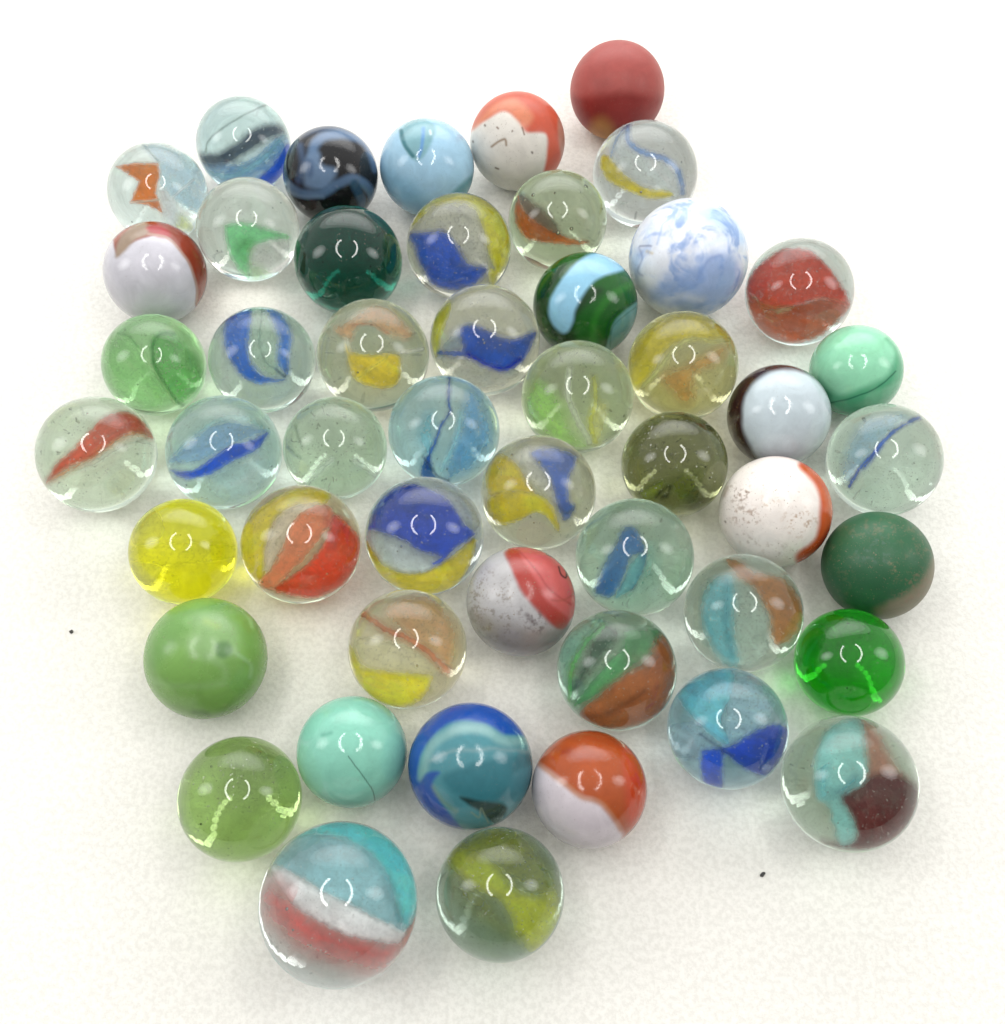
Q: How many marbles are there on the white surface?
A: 50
